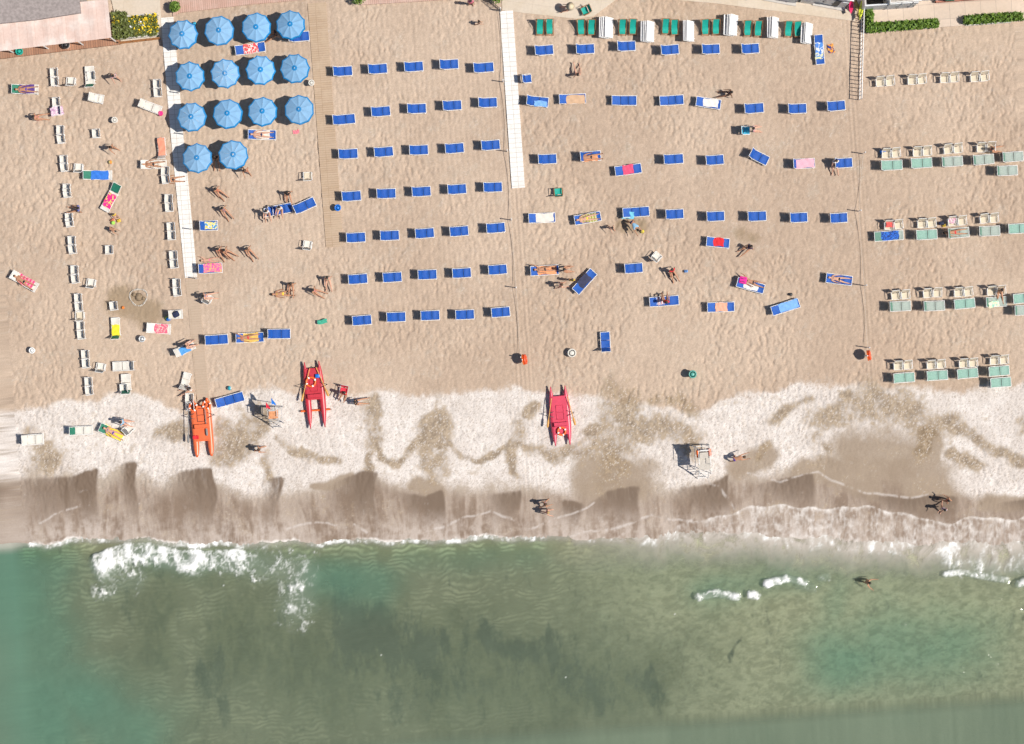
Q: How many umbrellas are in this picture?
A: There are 14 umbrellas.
